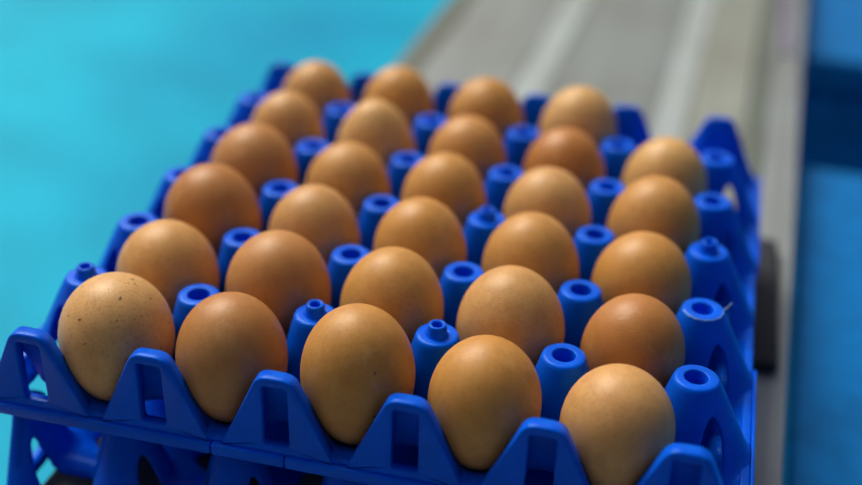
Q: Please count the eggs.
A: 29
